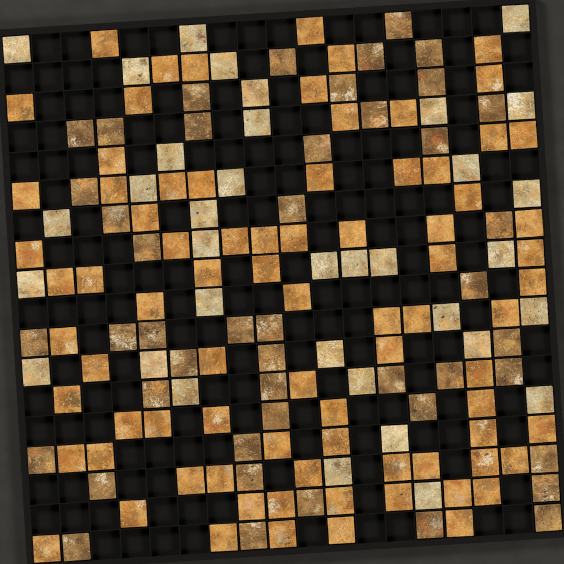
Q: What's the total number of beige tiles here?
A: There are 35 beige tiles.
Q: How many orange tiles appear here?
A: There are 81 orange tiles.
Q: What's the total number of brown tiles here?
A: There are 46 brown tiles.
